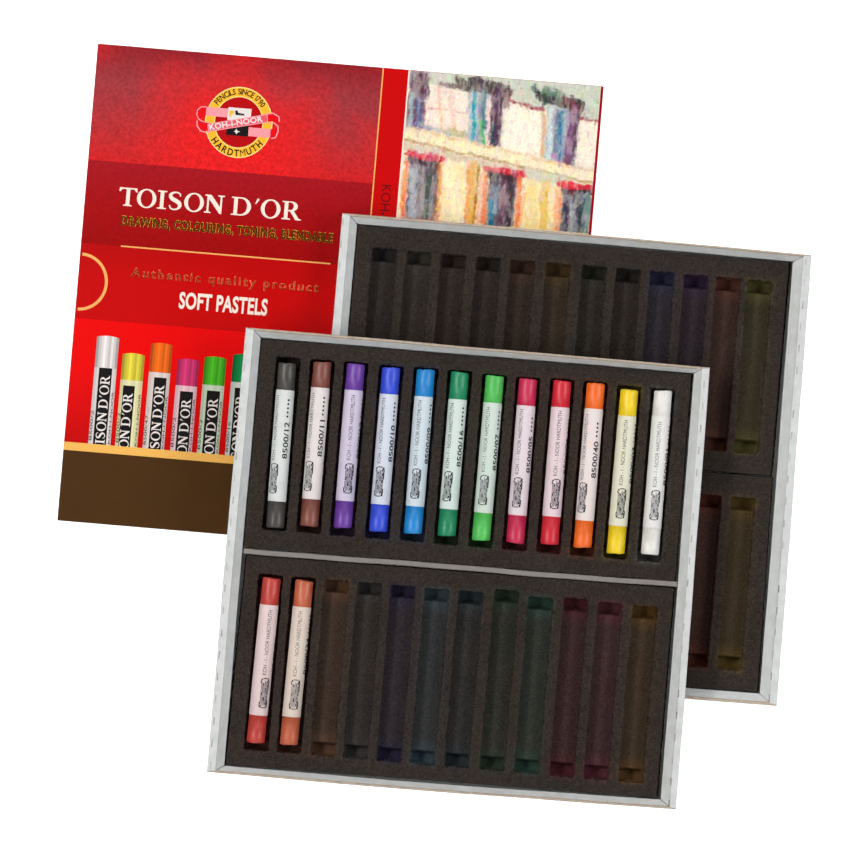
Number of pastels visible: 14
